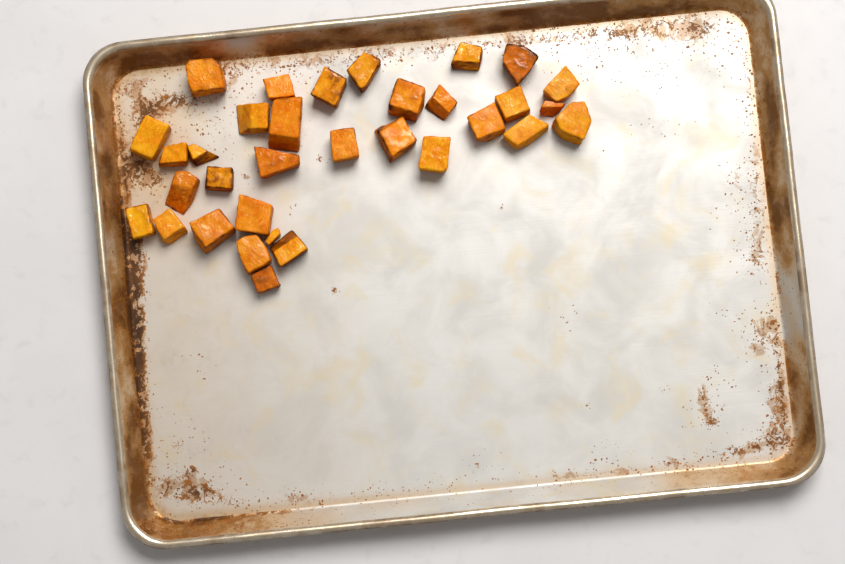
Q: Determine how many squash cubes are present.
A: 33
